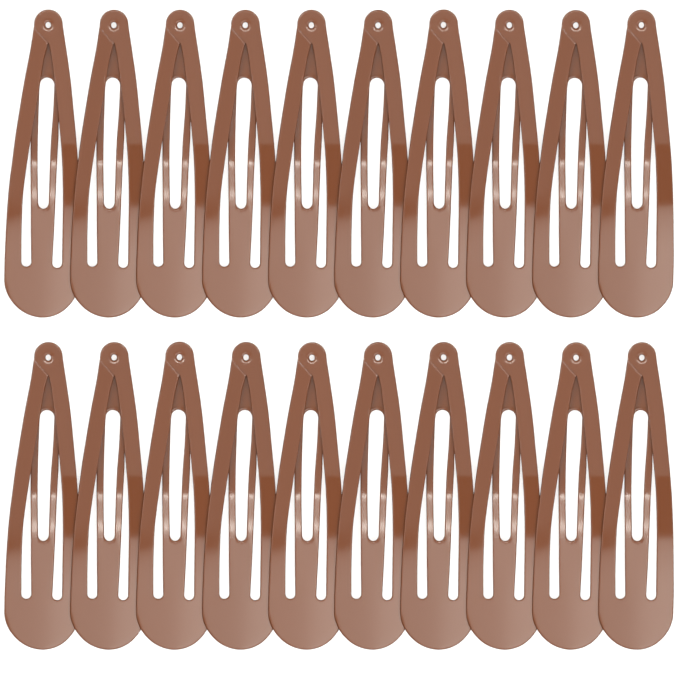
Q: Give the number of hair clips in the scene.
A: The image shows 20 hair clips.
